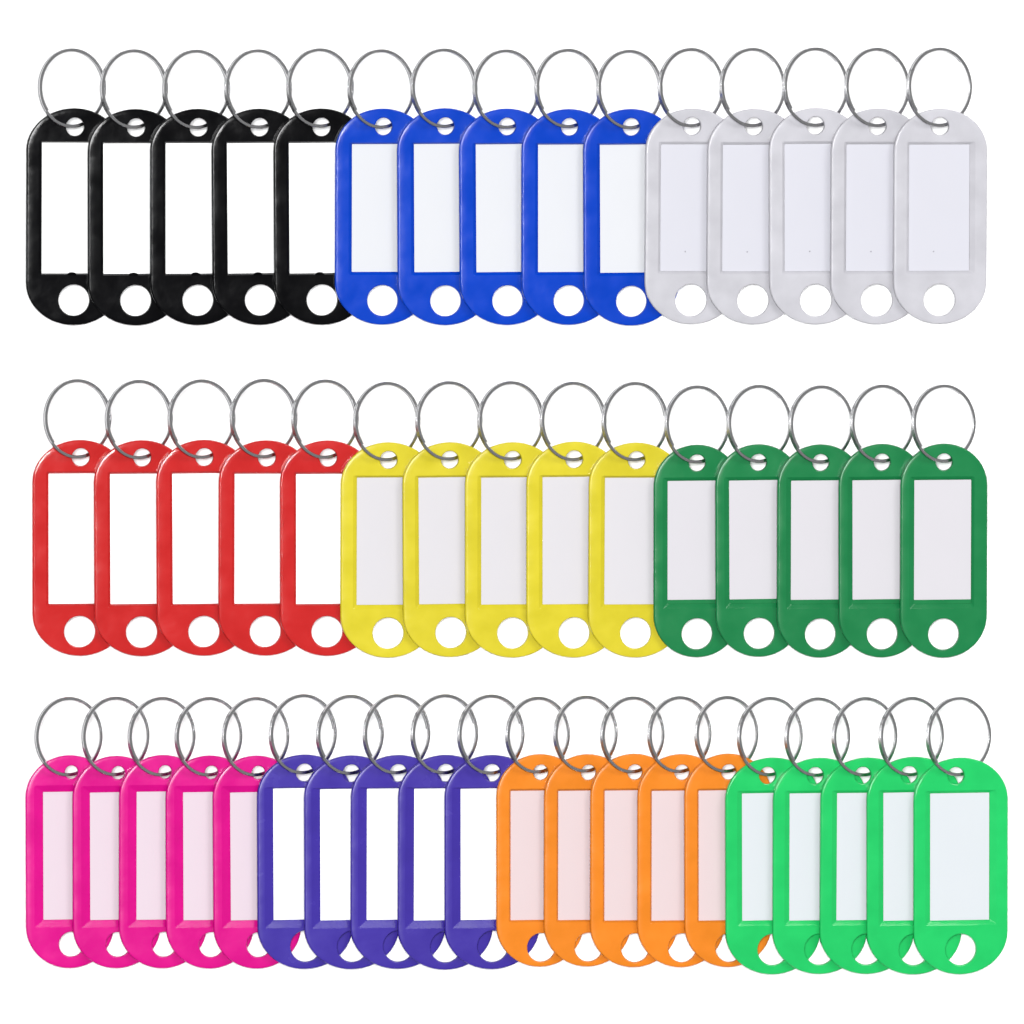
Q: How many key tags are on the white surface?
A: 50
